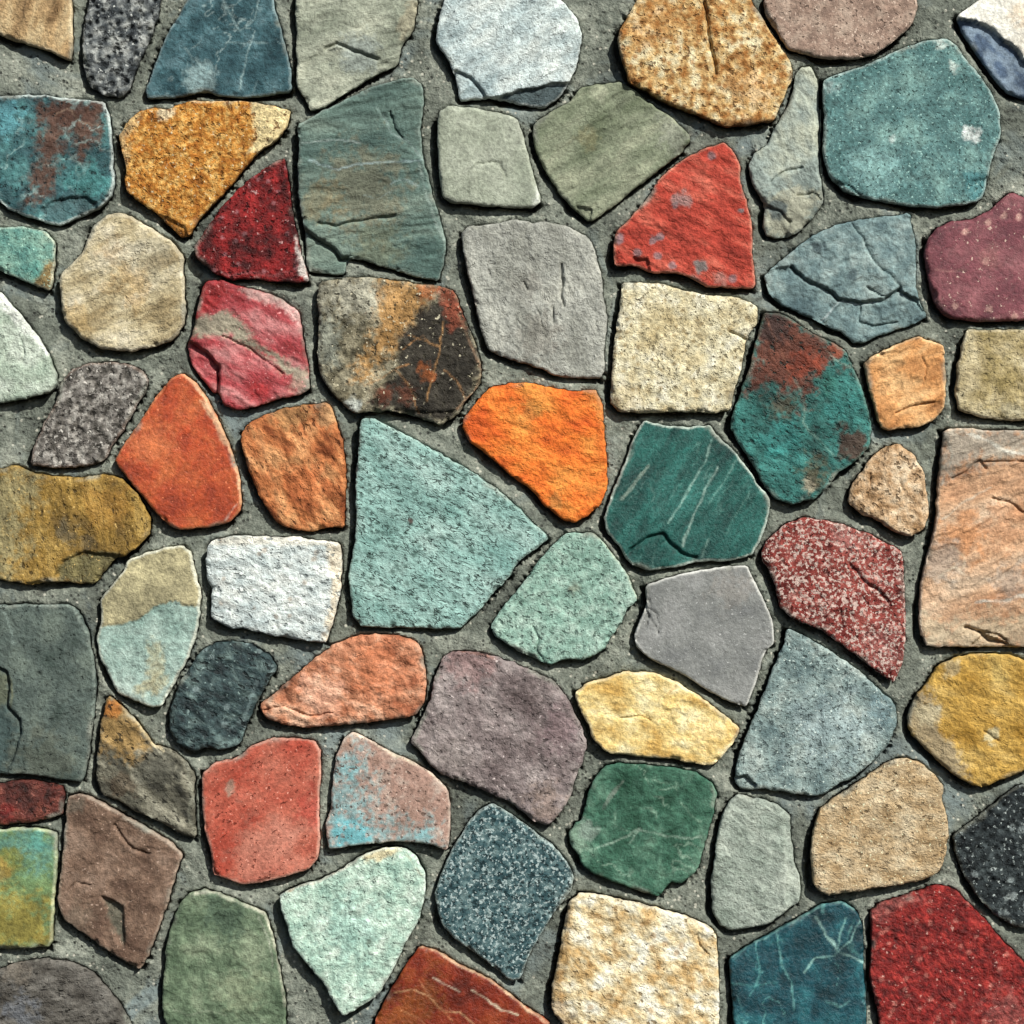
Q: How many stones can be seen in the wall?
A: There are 68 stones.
